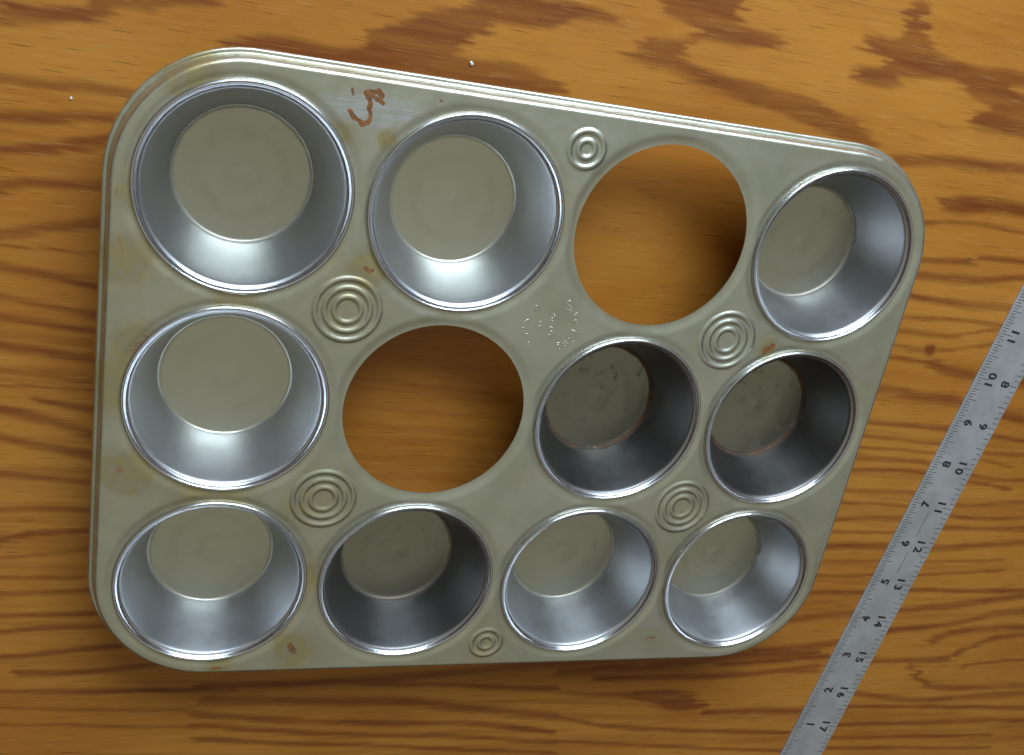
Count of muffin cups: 10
